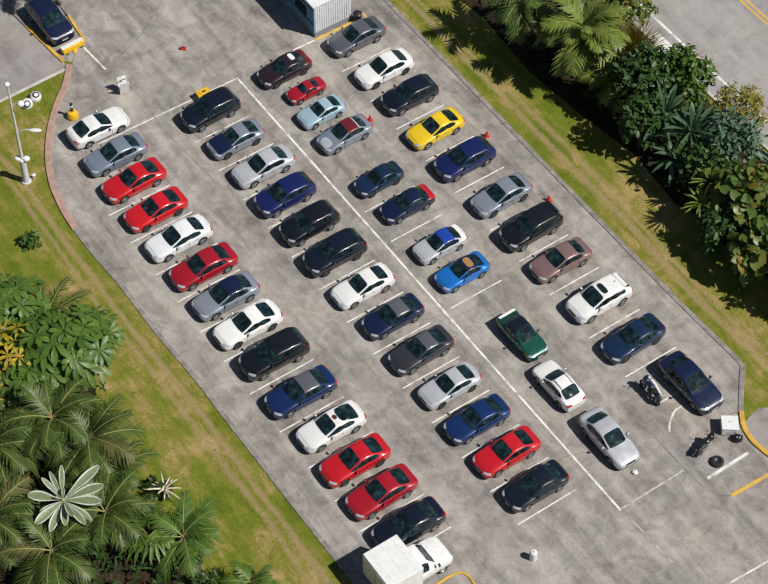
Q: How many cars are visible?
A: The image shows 50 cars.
